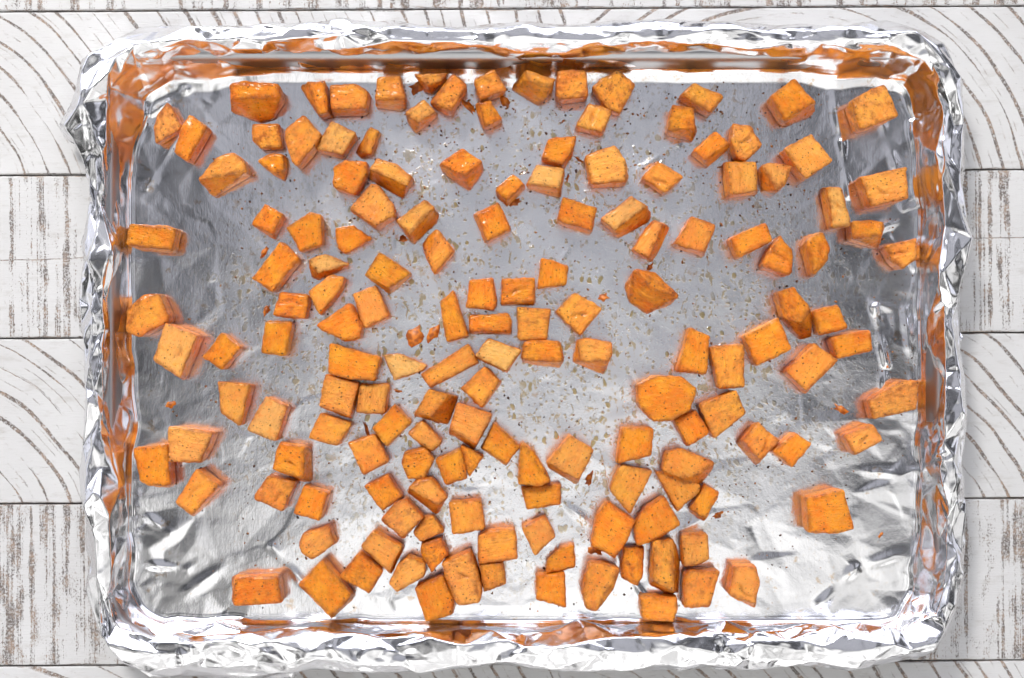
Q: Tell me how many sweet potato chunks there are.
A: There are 153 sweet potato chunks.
